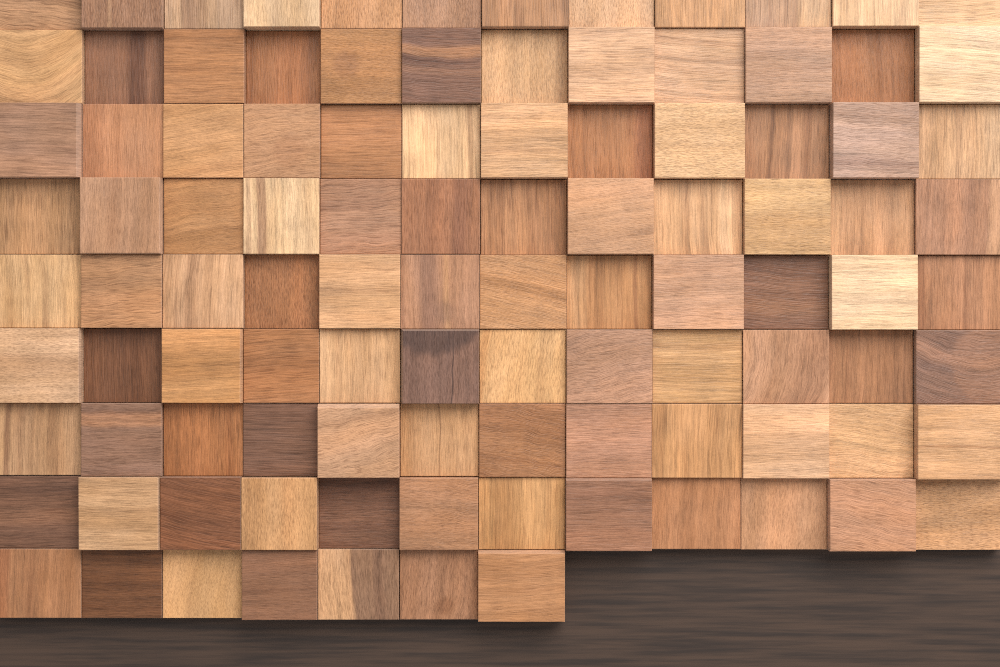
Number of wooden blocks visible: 103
